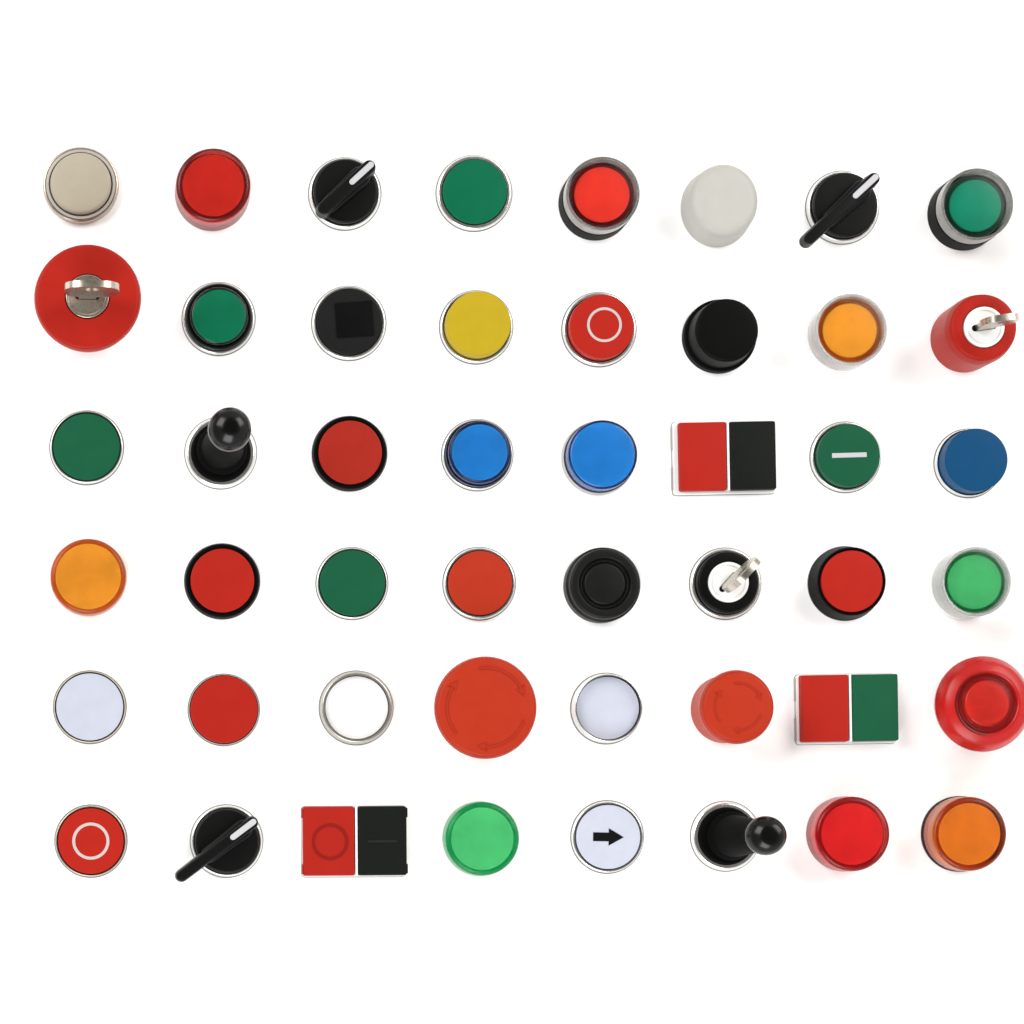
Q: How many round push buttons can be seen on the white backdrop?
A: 37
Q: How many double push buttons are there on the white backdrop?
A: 3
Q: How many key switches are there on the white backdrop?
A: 3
